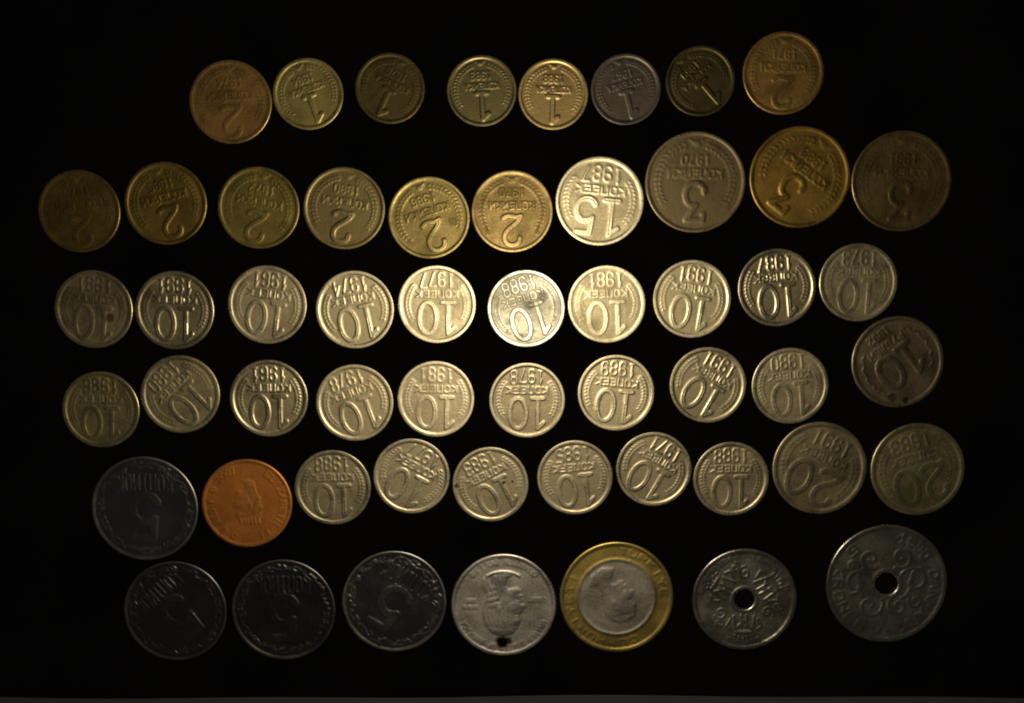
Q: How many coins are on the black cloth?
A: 55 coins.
